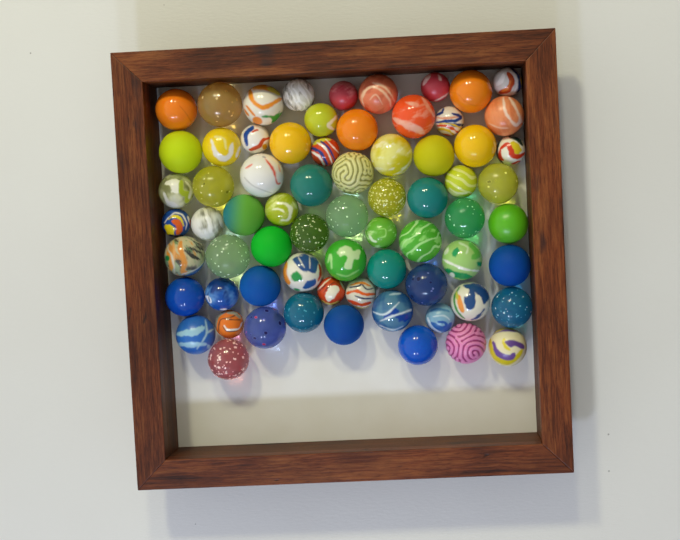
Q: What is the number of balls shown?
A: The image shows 69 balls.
